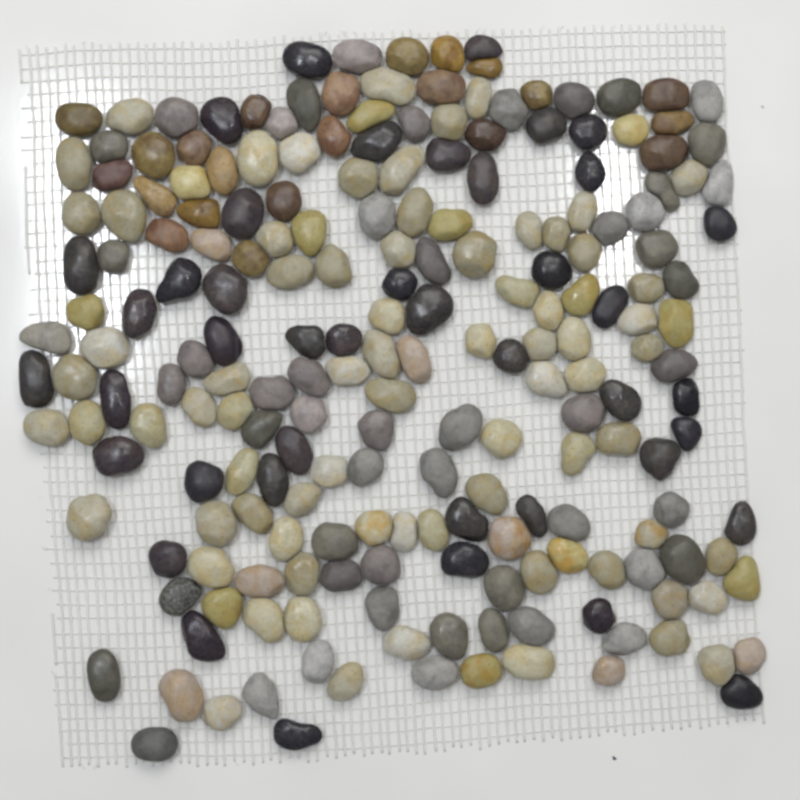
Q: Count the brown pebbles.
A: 22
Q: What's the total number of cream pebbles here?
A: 93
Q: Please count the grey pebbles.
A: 52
